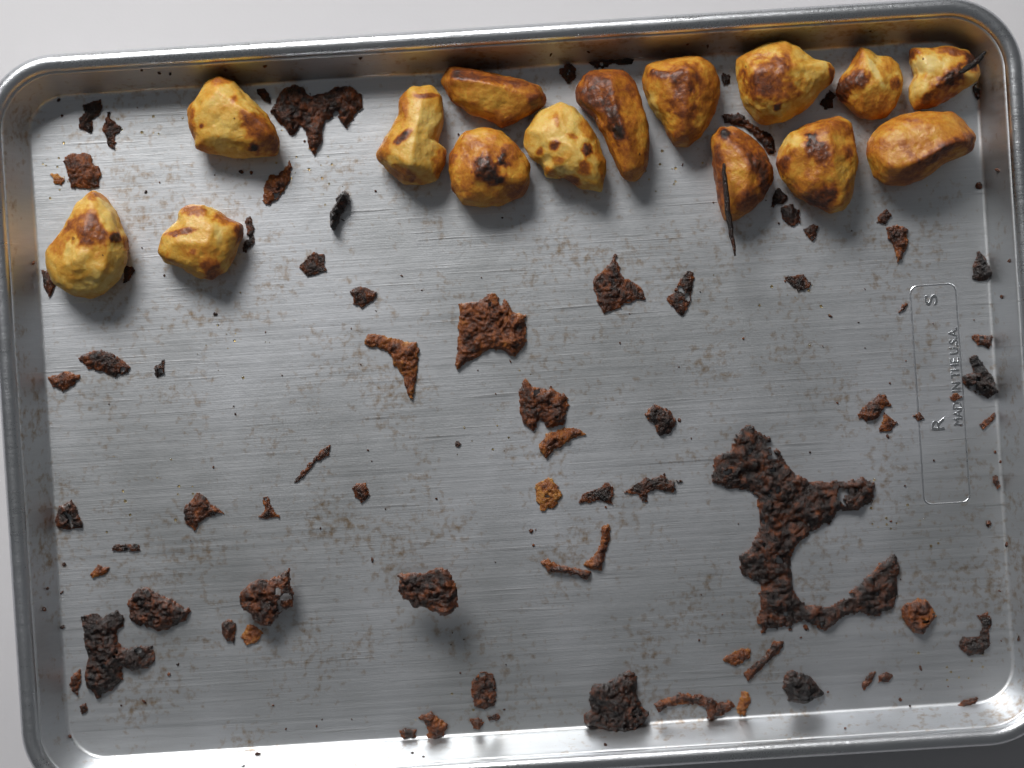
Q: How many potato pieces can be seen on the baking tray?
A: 15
